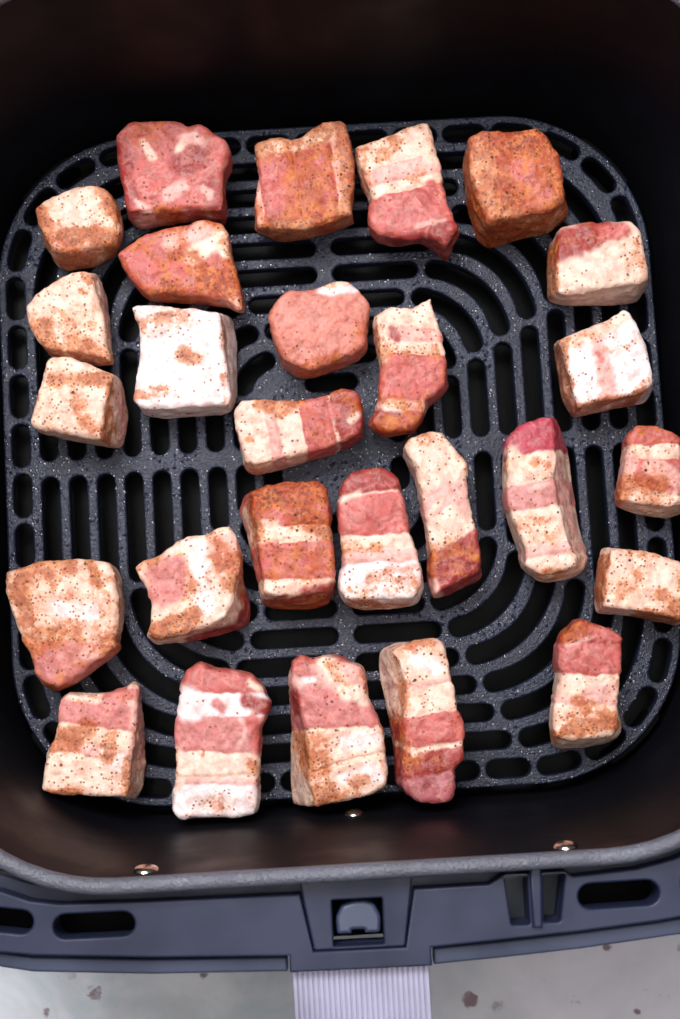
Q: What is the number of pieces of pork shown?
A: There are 27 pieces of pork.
